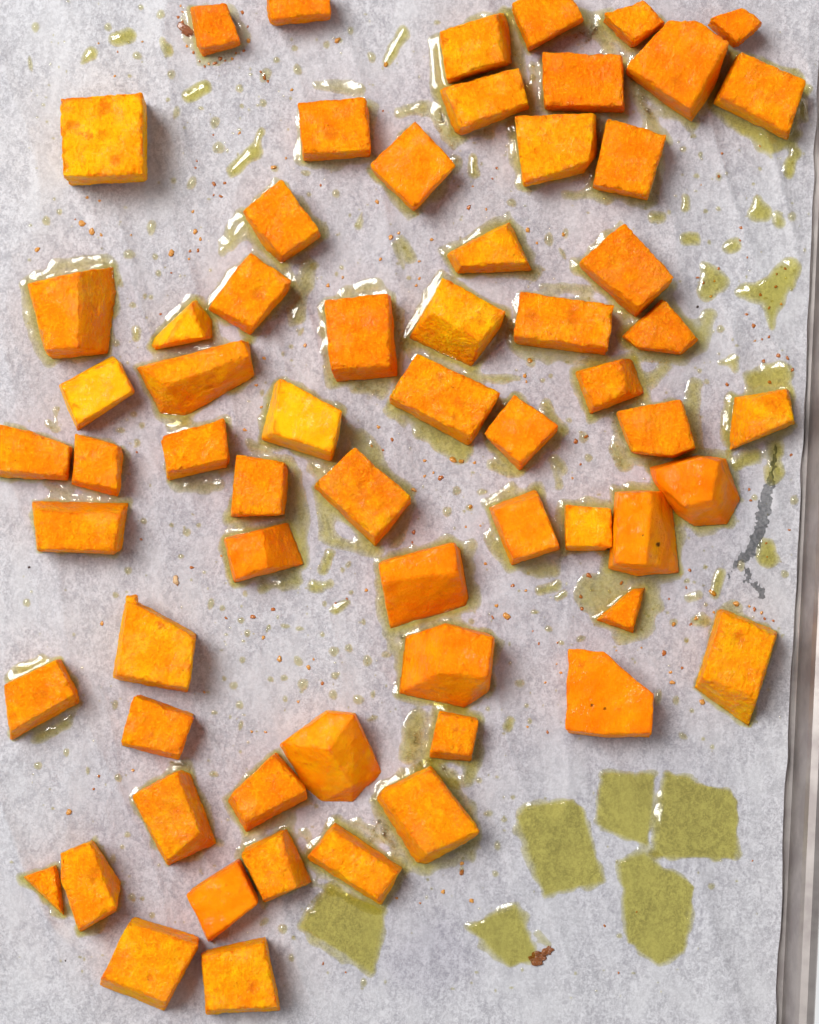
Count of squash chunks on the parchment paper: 64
